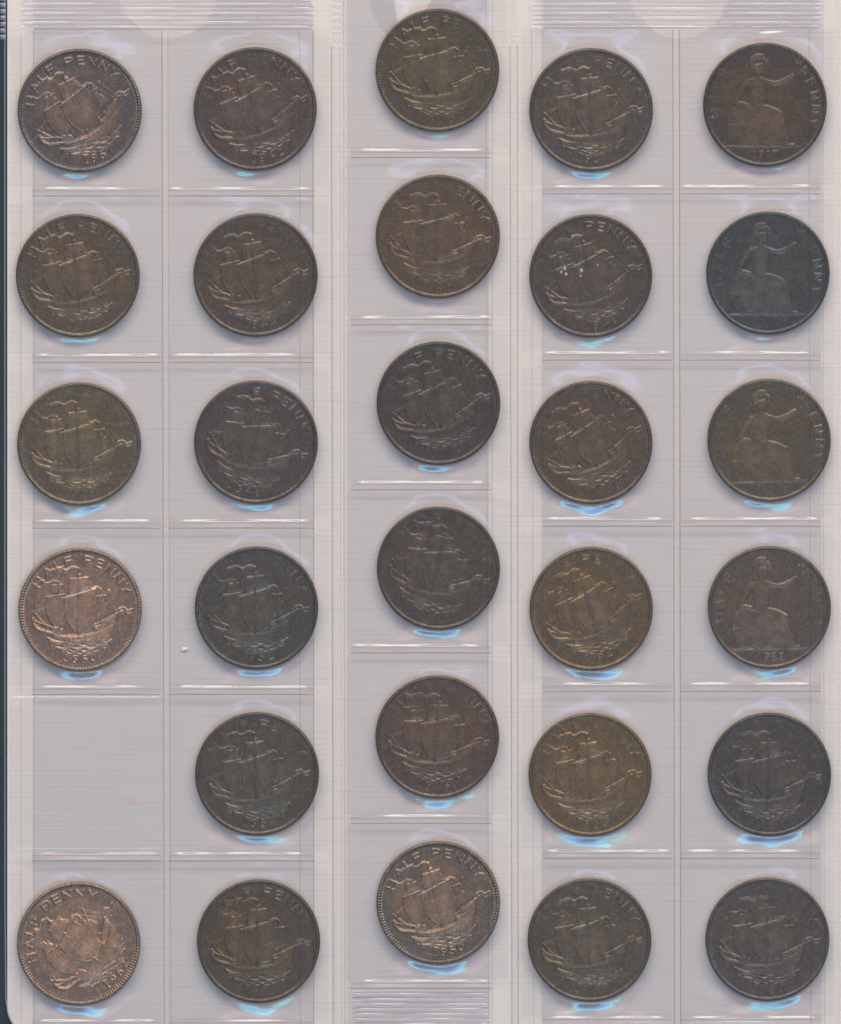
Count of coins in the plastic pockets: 29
